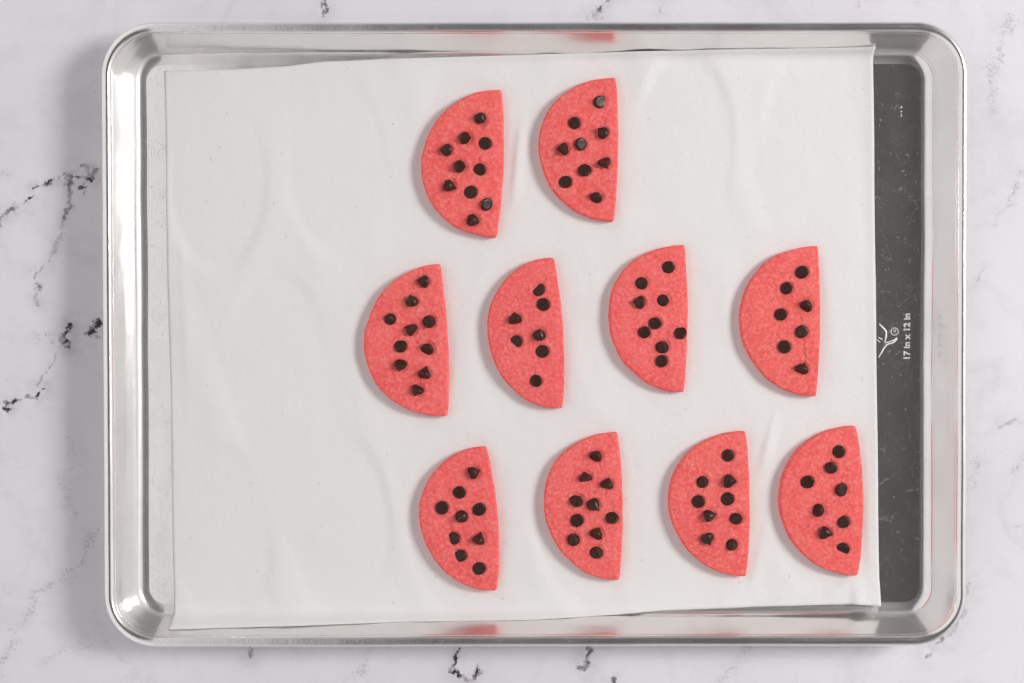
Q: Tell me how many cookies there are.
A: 10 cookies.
